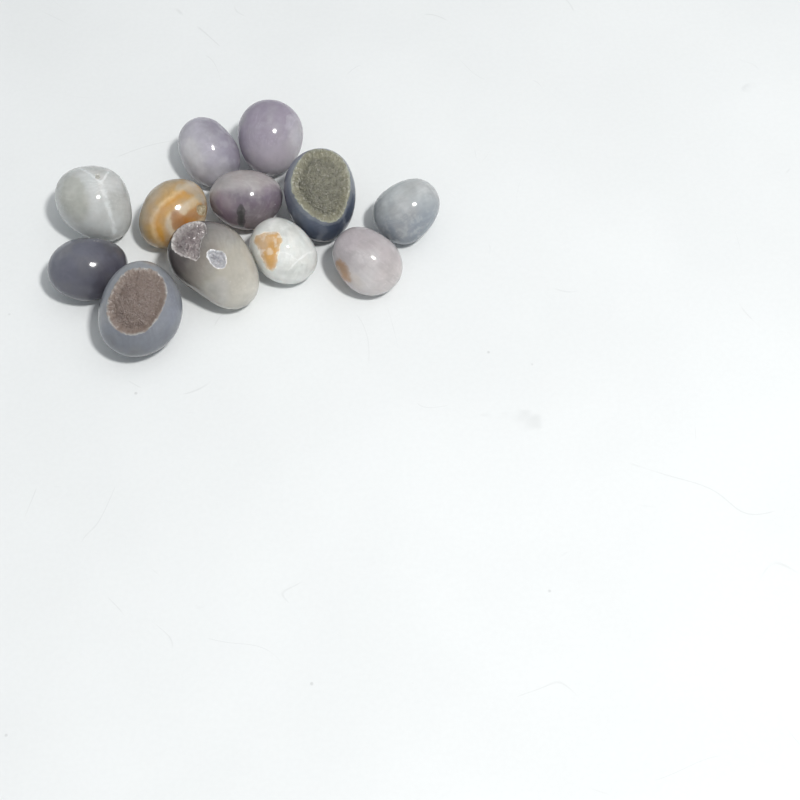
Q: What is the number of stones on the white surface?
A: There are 12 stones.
